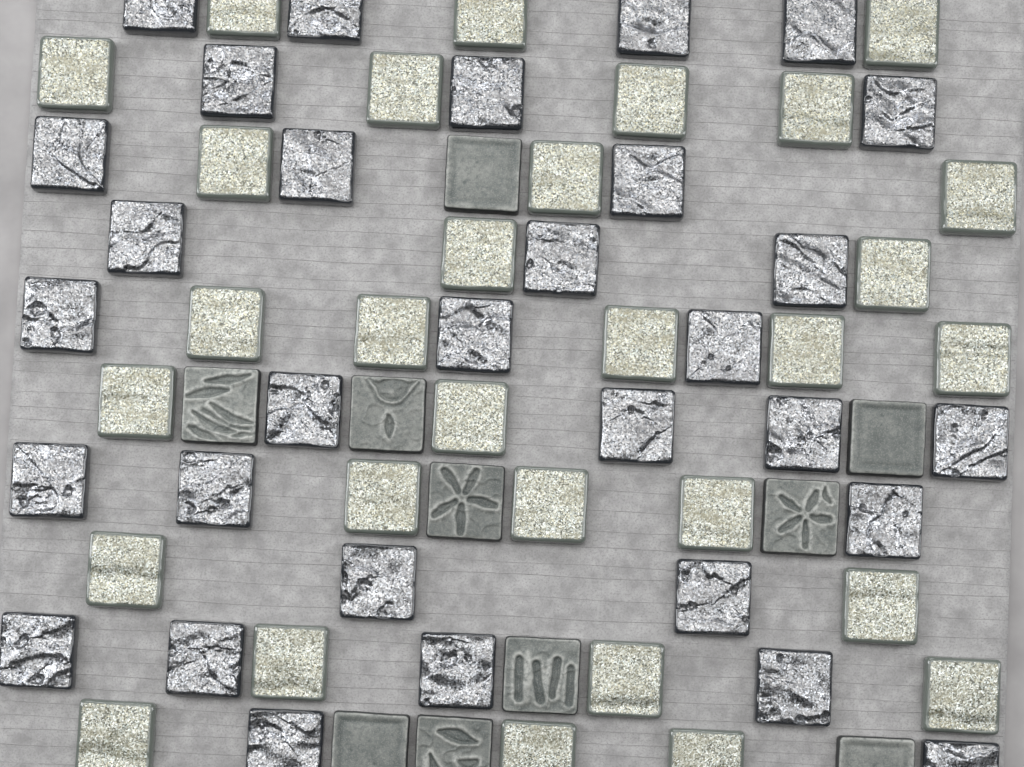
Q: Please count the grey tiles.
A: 10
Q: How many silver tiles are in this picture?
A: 31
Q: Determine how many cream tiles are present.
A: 30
